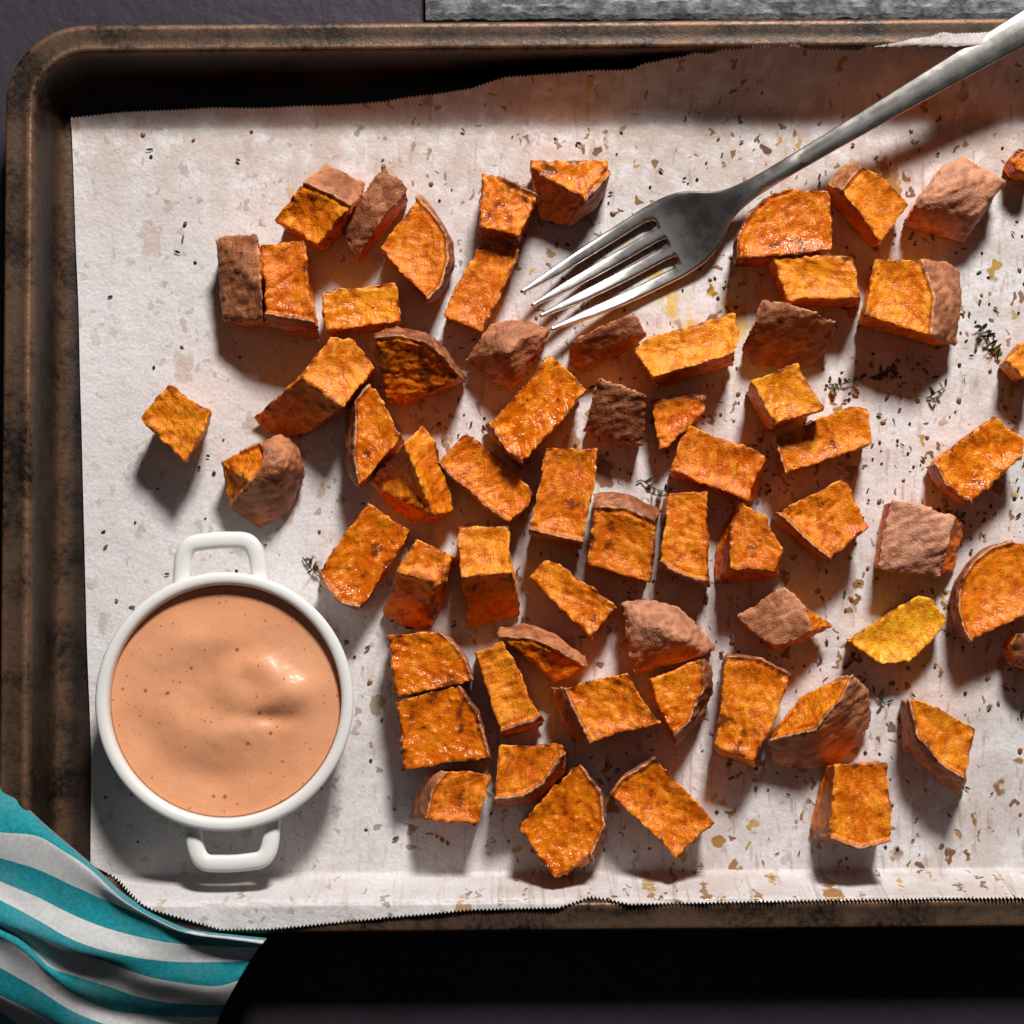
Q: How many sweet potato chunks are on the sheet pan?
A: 63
